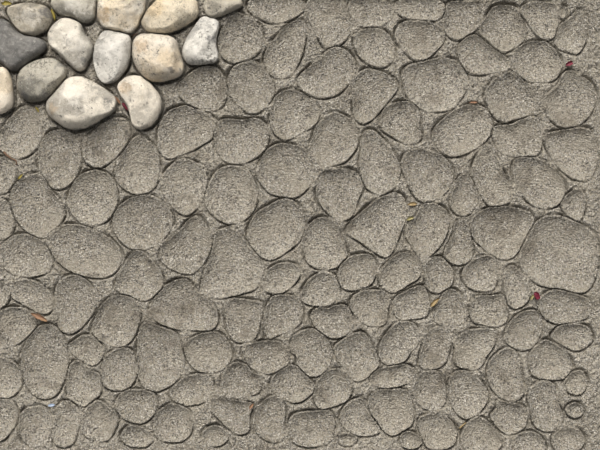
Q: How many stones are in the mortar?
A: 14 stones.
